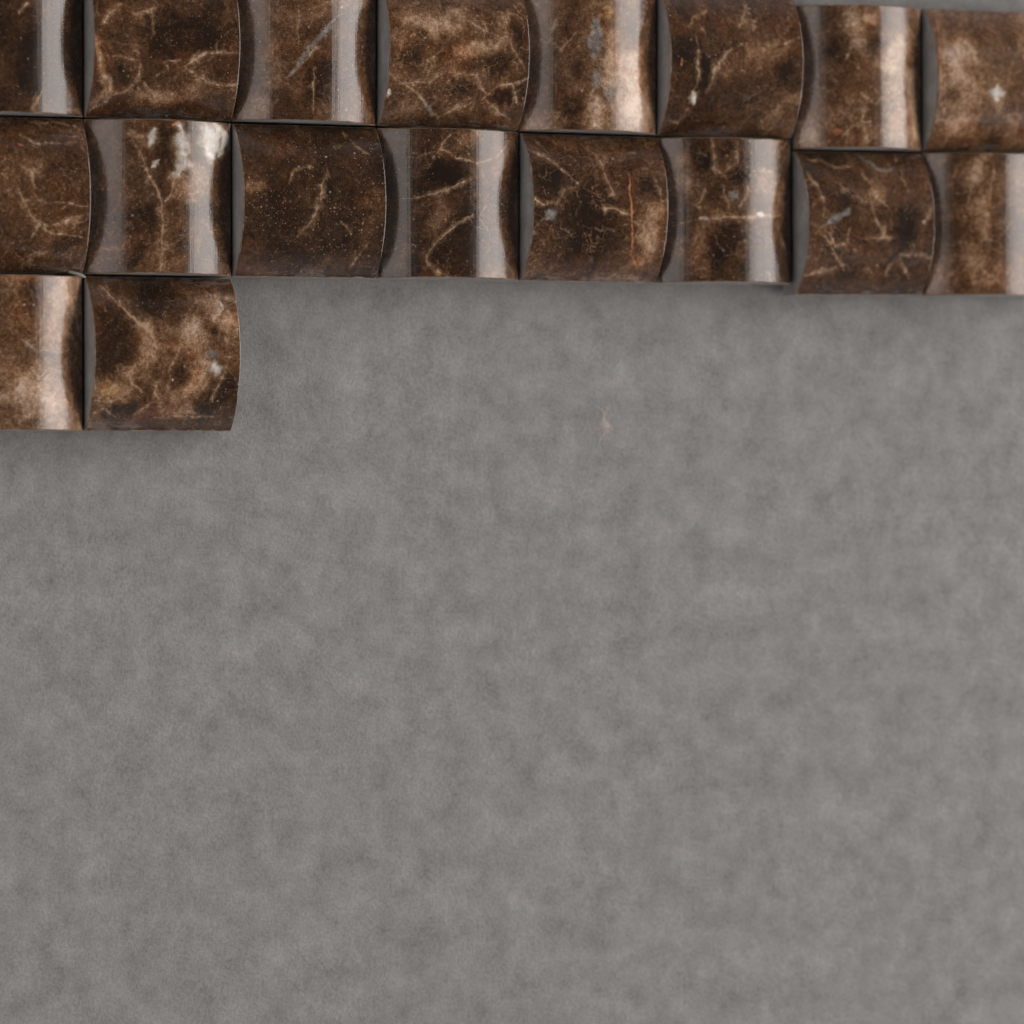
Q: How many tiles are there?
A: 18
